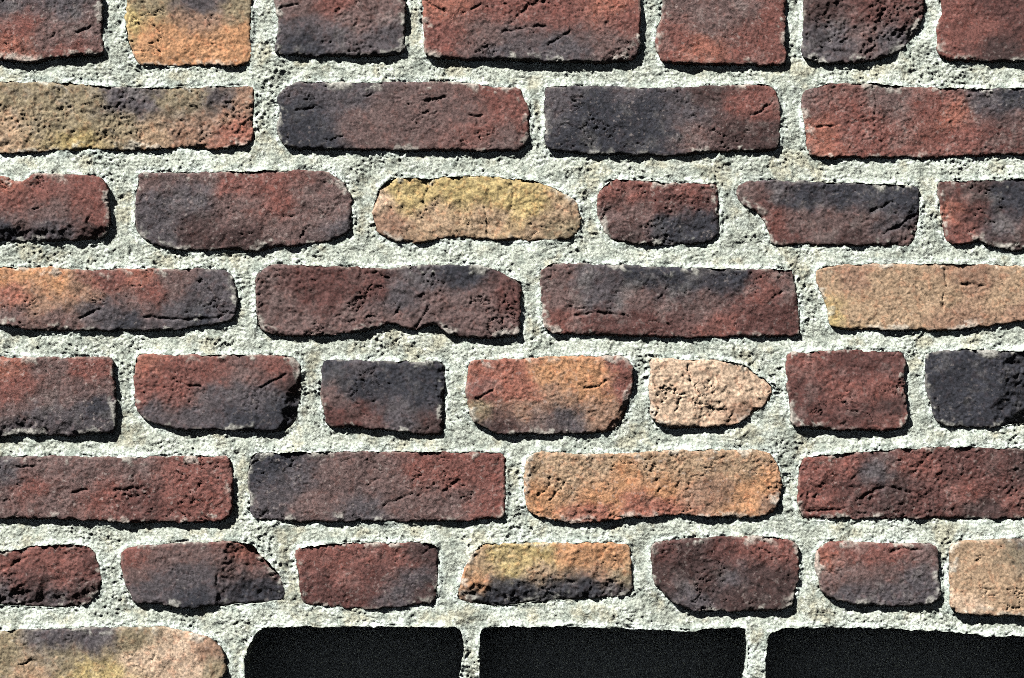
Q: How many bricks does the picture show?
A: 40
